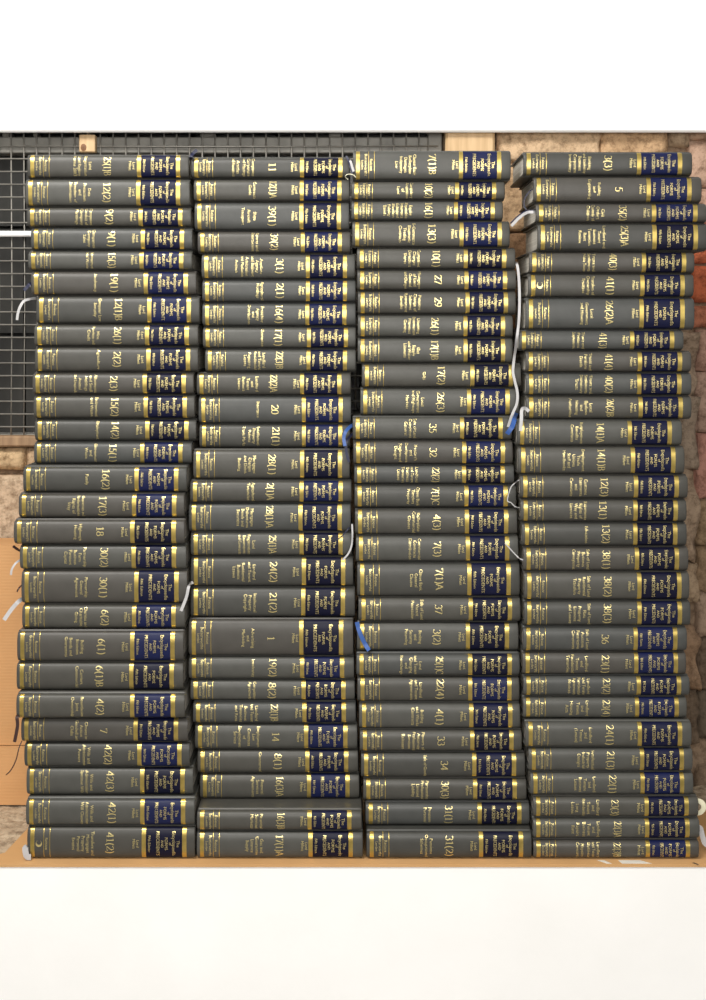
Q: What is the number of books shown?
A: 111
